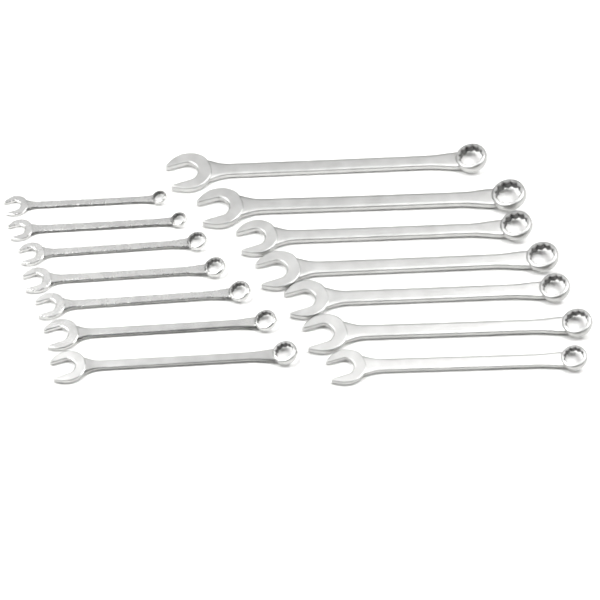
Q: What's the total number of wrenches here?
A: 14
